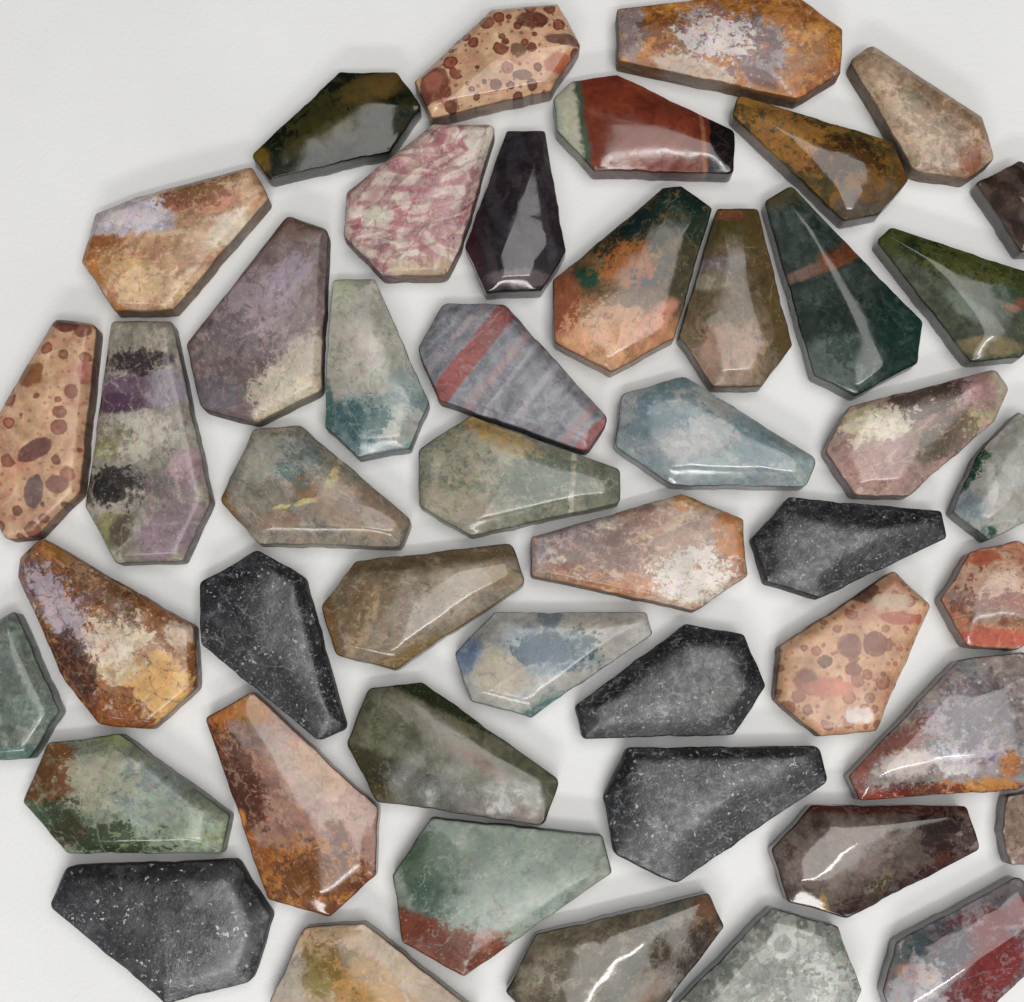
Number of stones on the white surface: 47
